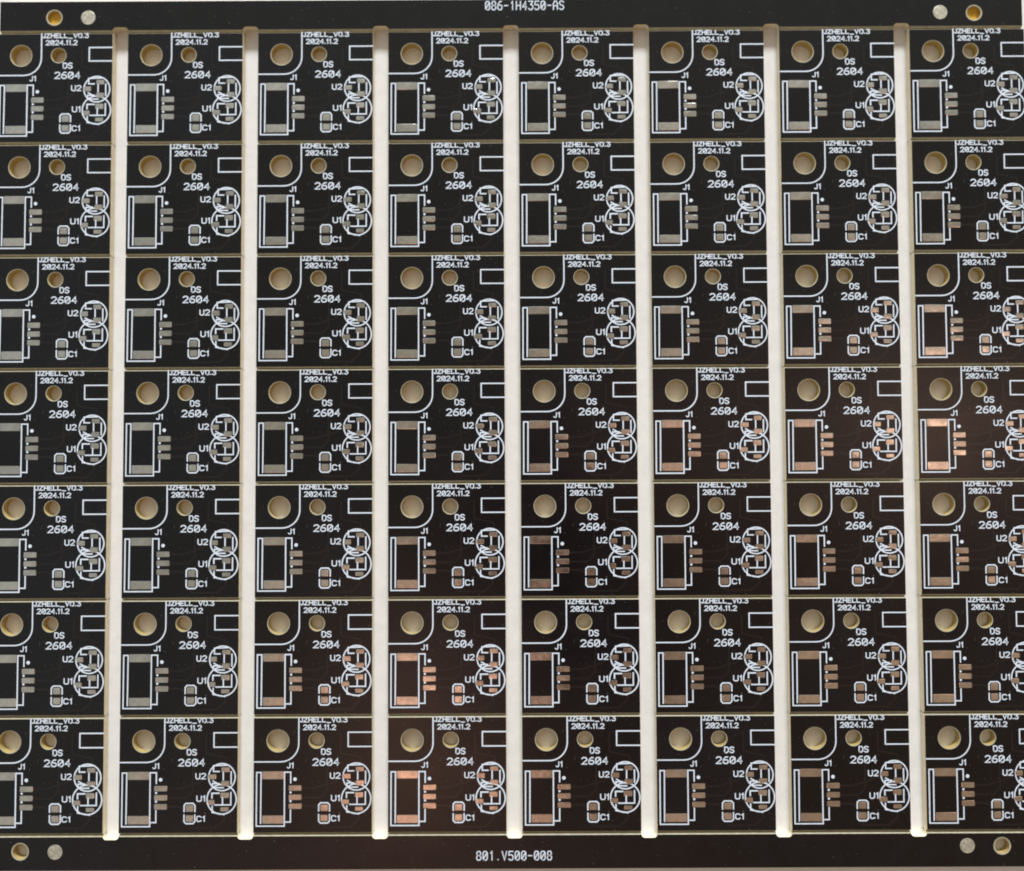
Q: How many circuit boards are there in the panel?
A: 56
